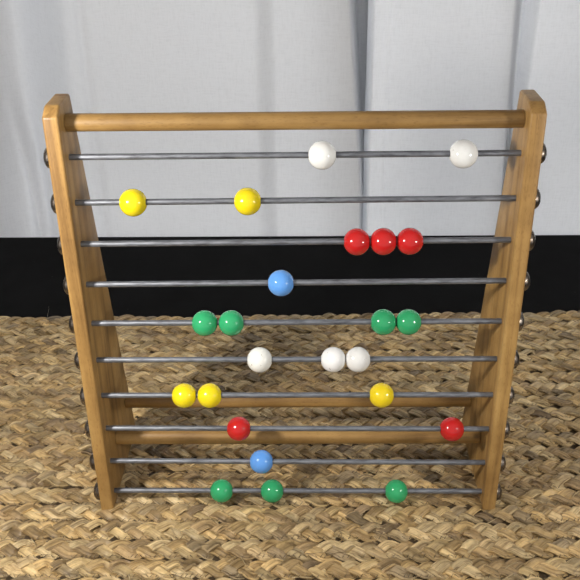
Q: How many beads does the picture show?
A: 24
